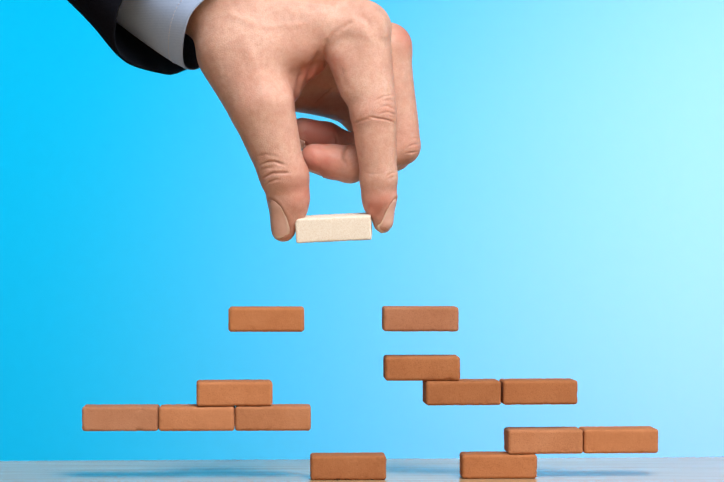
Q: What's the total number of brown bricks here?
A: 13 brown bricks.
